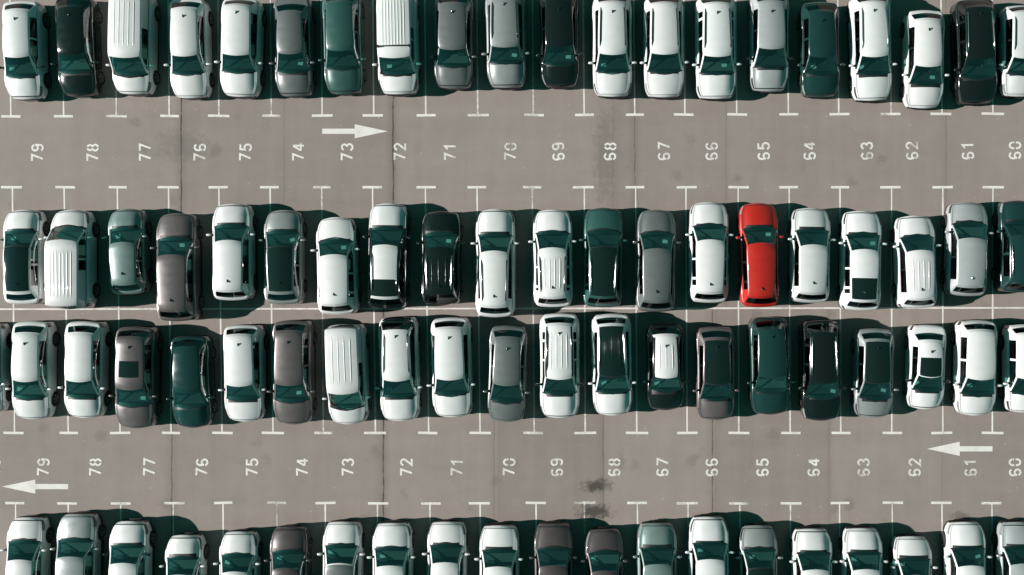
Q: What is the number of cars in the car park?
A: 81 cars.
